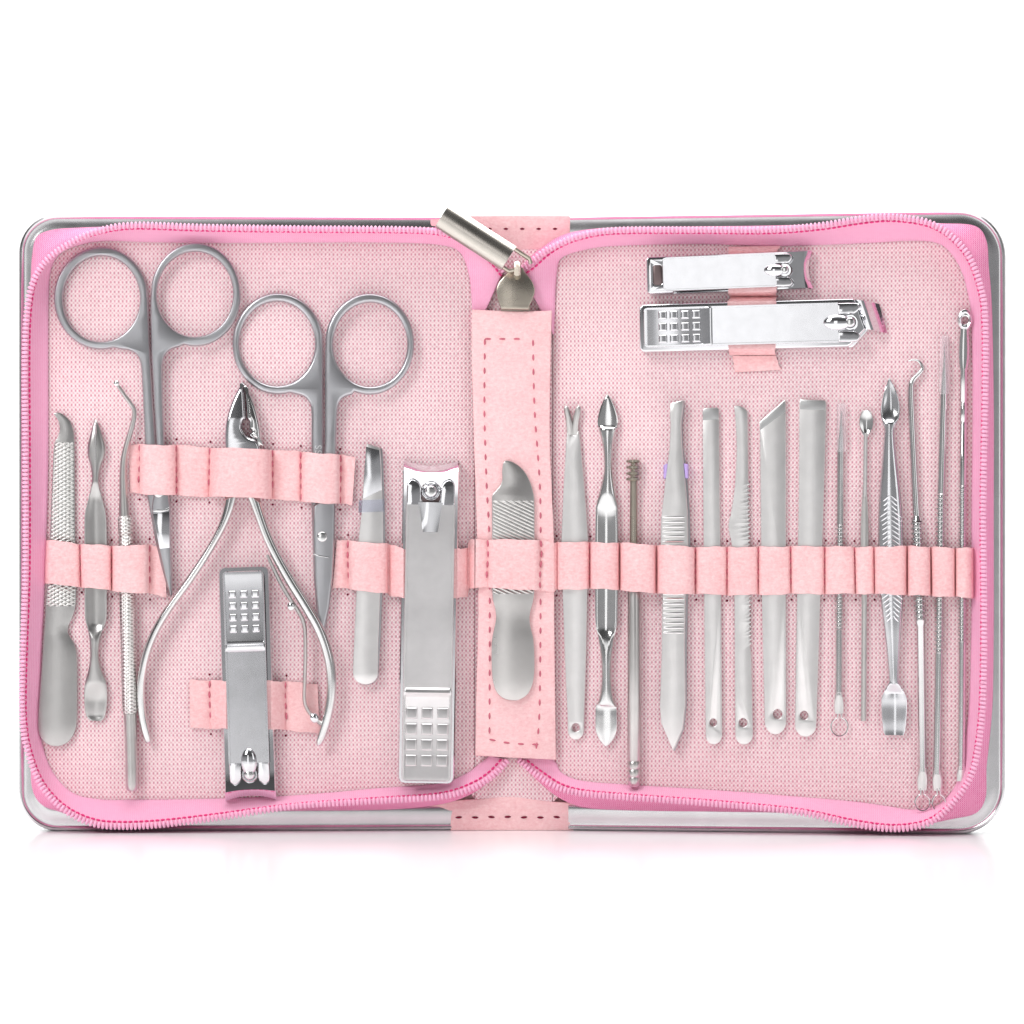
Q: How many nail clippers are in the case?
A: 4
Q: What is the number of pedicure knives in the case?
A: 4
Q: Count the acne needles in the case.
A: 4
